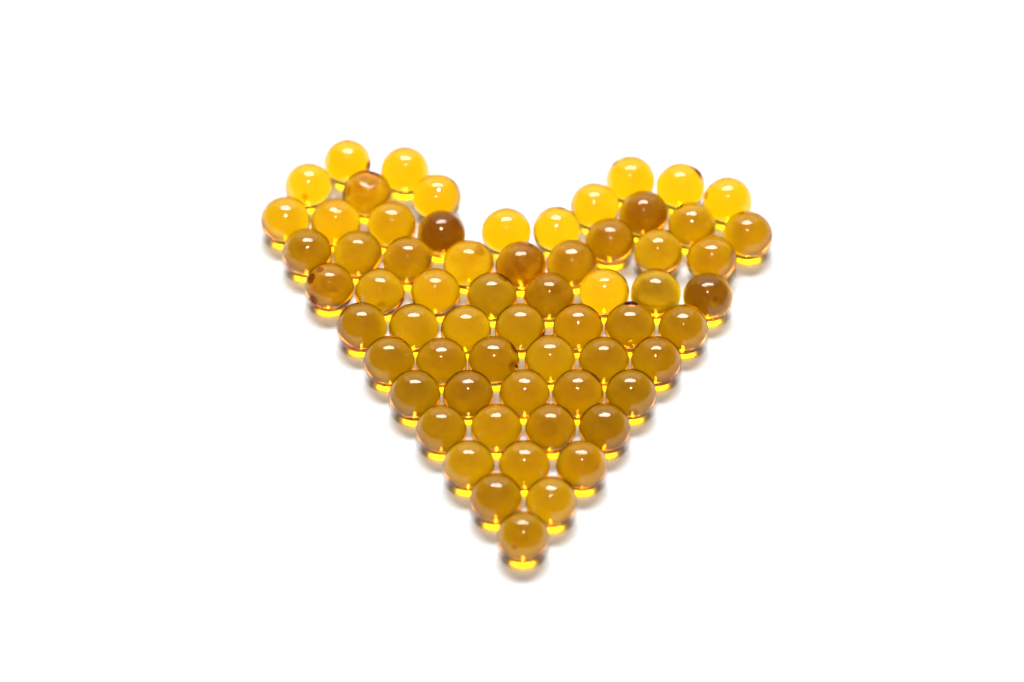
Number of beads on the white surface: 63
